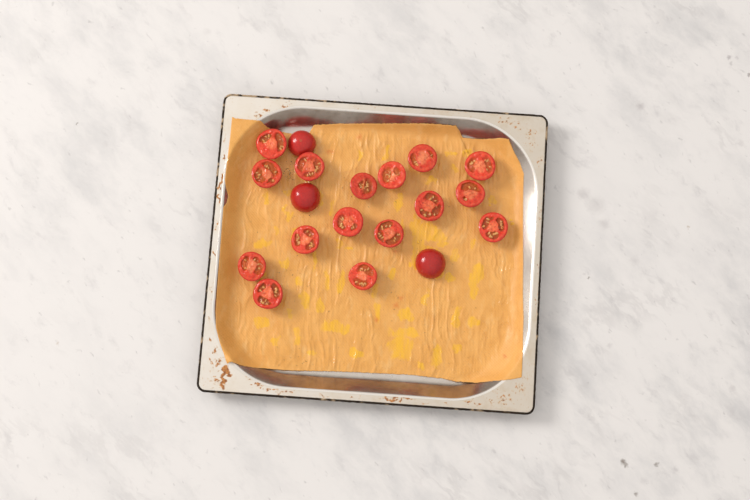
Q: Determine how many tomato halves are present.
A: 19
